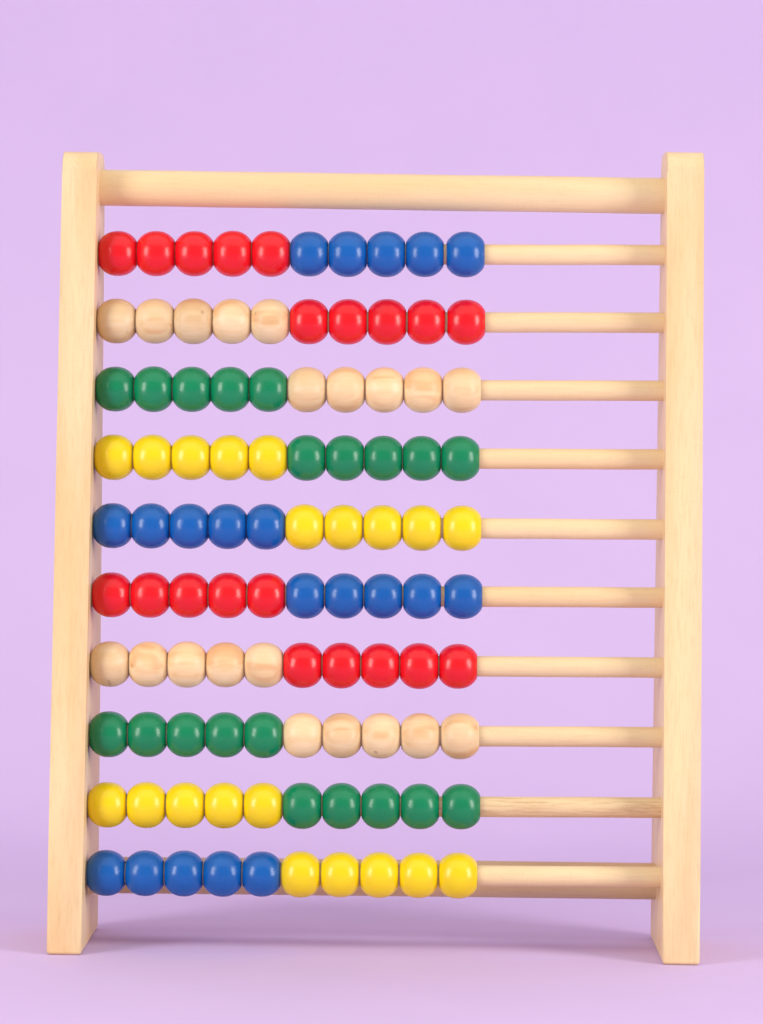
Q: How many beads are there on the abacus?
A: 100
